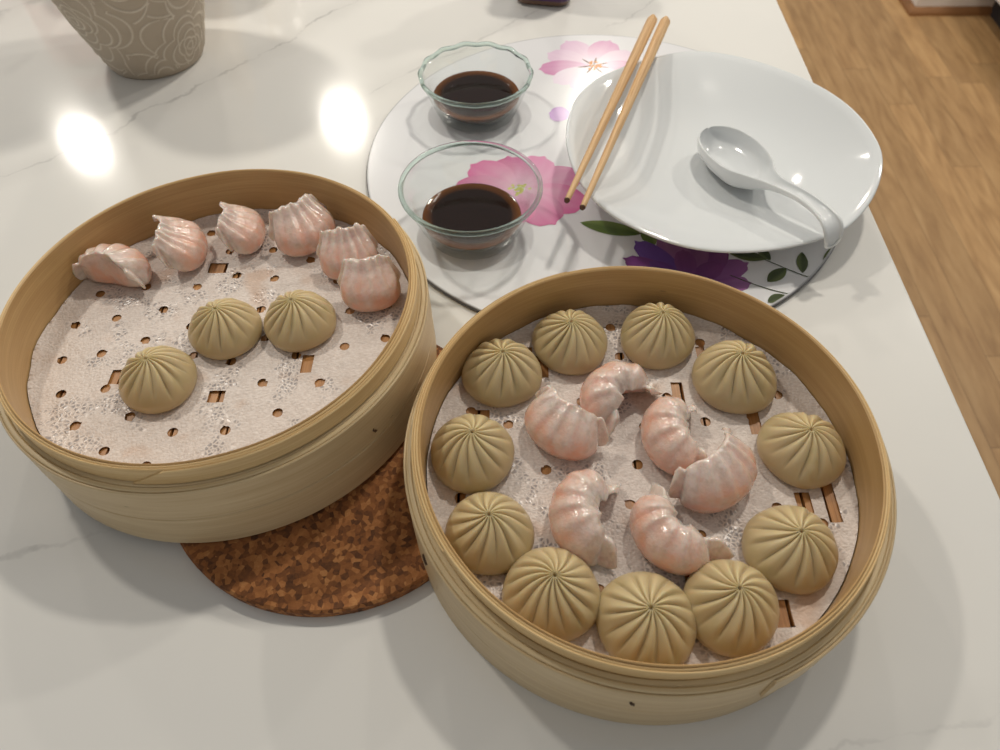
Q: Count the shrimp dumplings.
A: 12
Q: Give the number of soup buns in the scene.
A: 14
